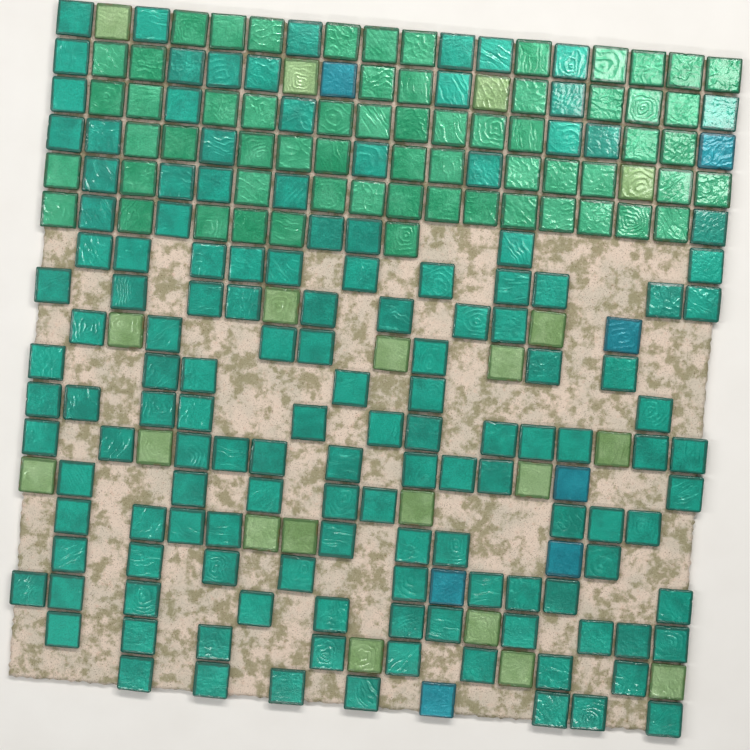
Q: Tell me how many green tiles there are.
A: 62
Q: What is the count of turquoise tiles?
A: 139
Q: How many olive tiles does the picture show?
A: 20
